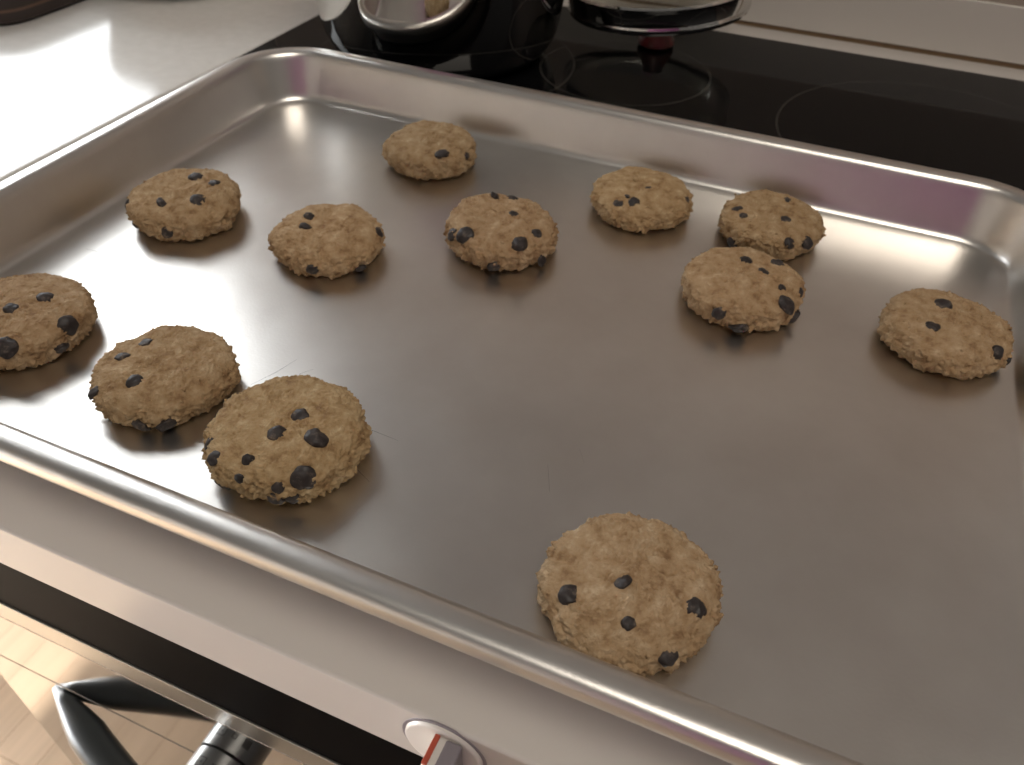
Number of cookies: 12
